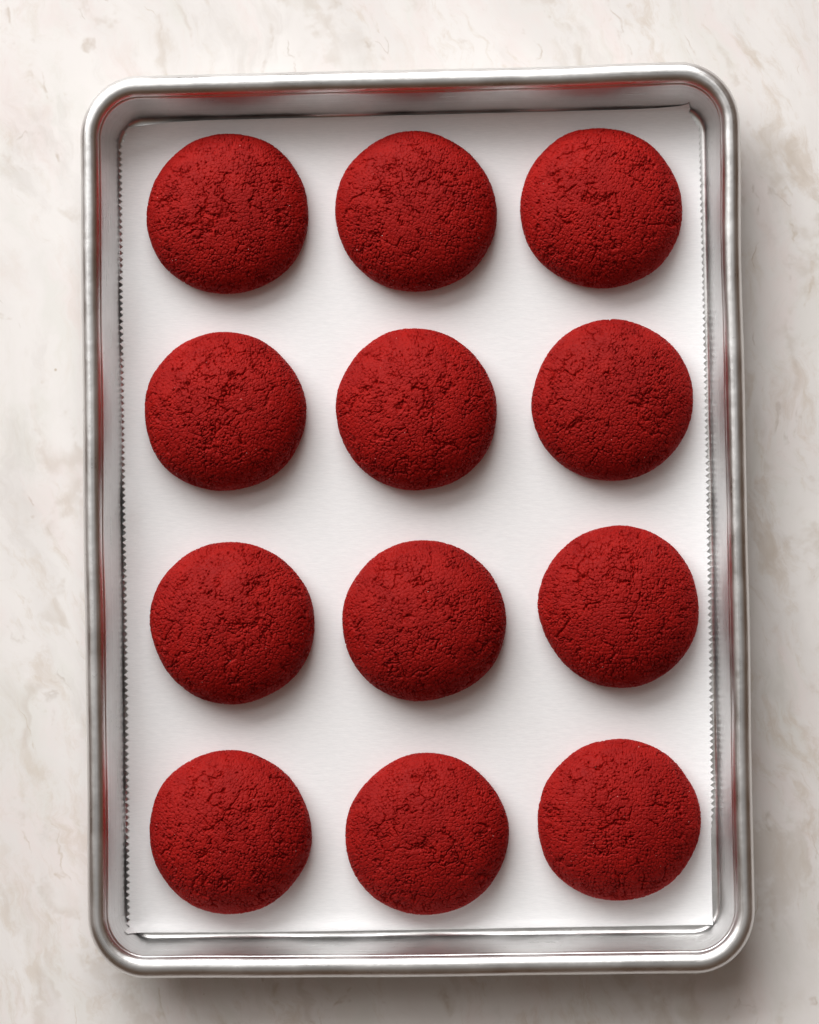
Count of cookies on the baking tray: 12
